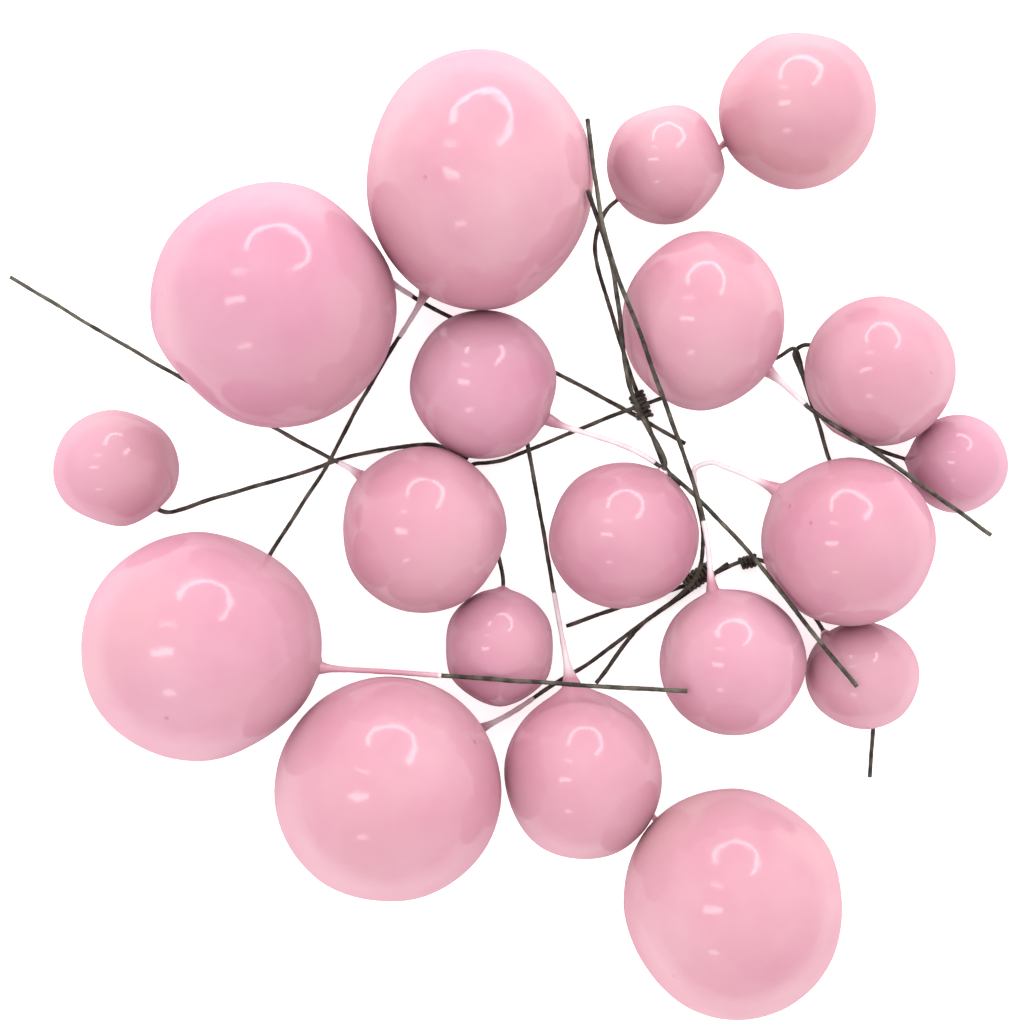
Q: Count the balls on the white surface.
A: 19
